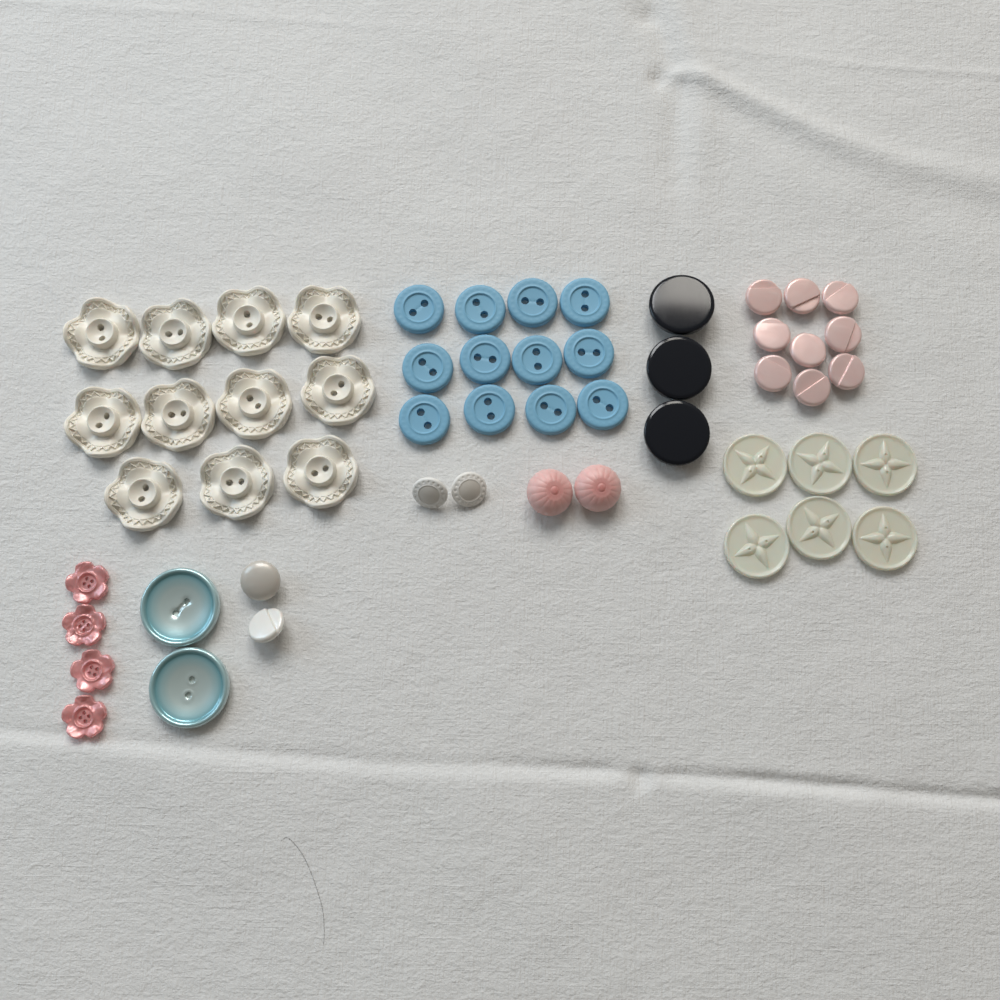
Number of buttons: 53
